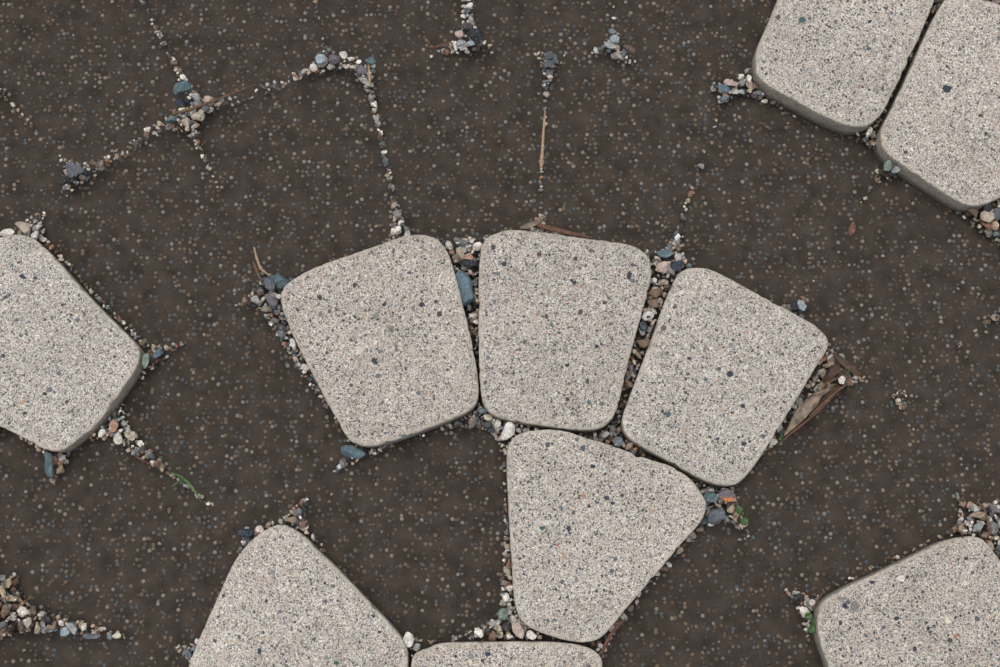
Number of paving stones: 10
